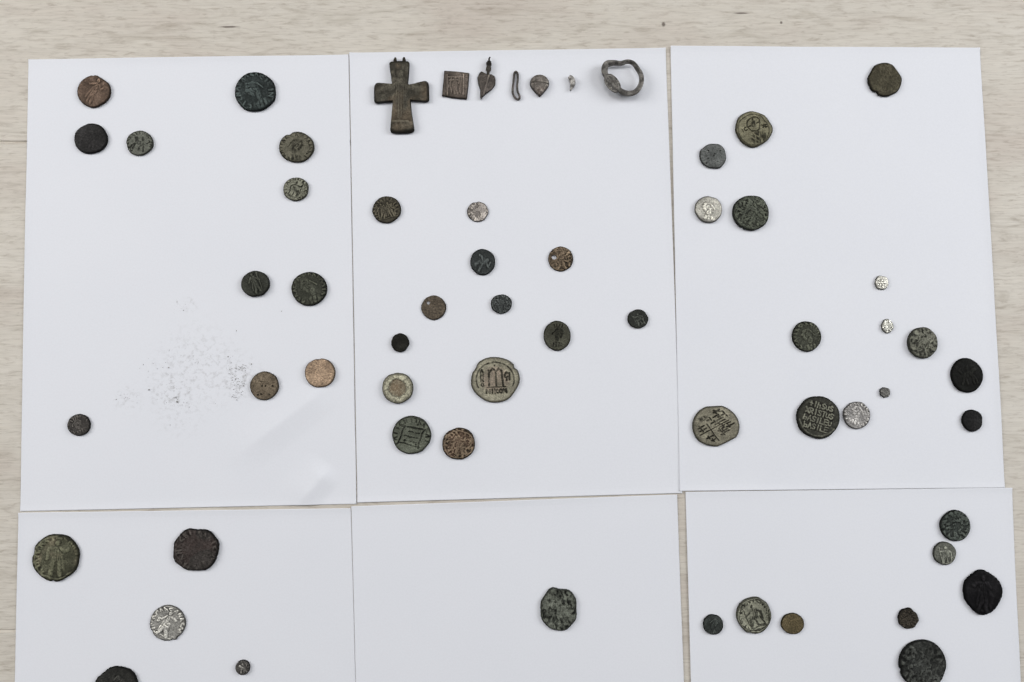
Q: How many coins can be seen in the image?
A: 53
